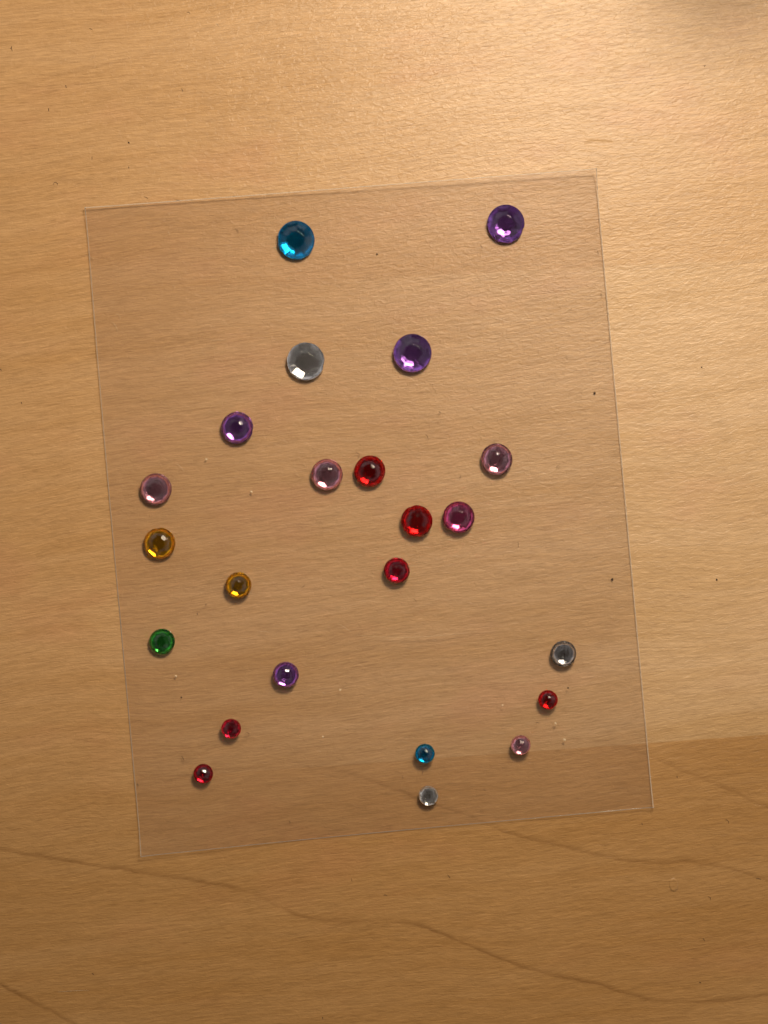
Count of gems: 23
